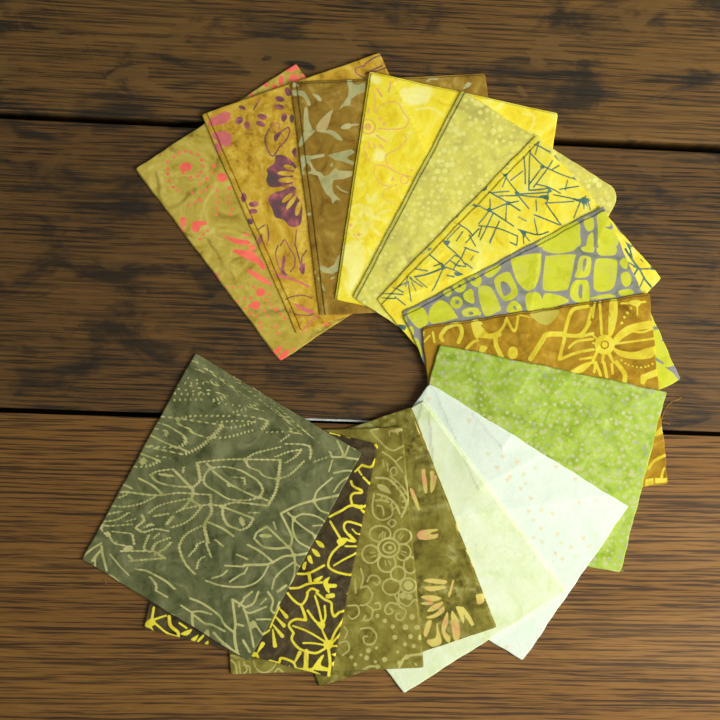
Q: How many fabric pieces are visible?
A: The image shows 15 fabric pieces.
